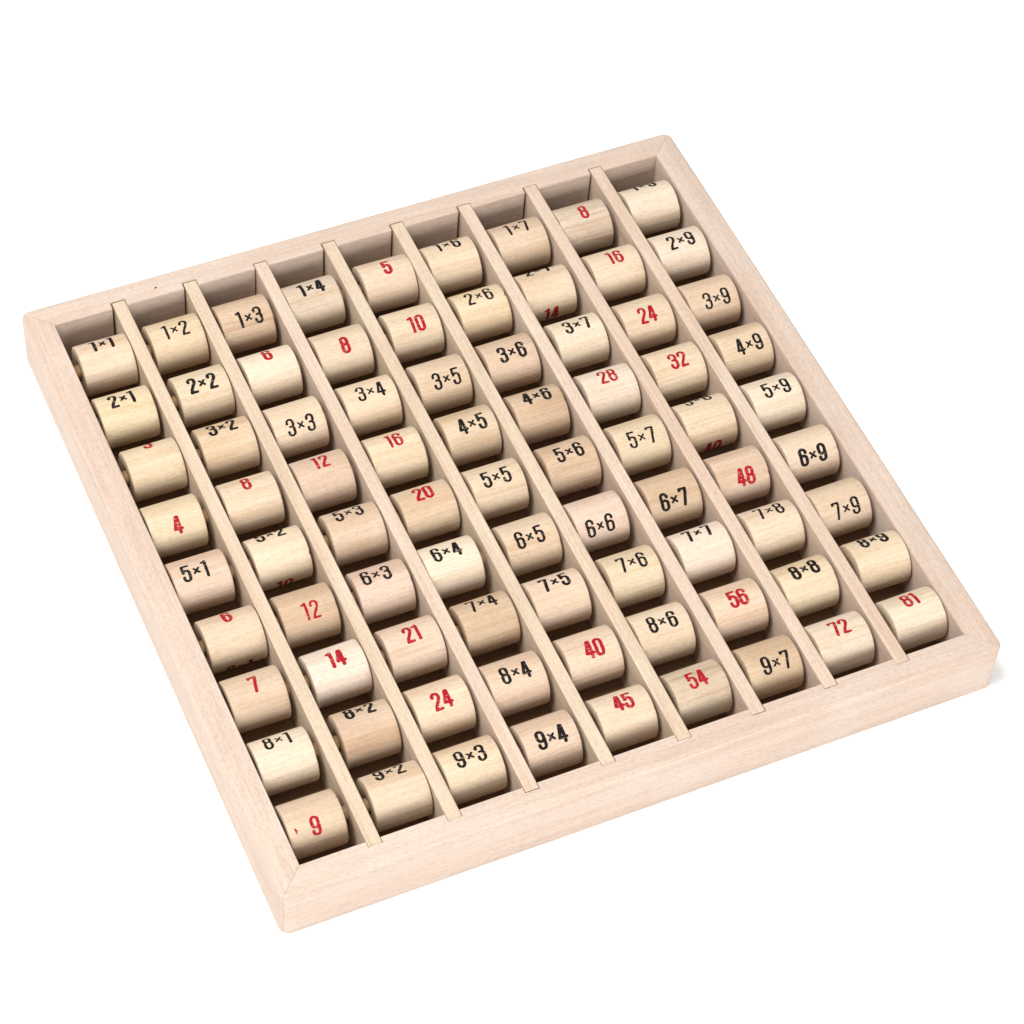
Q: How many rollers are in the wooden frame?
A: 81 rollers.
